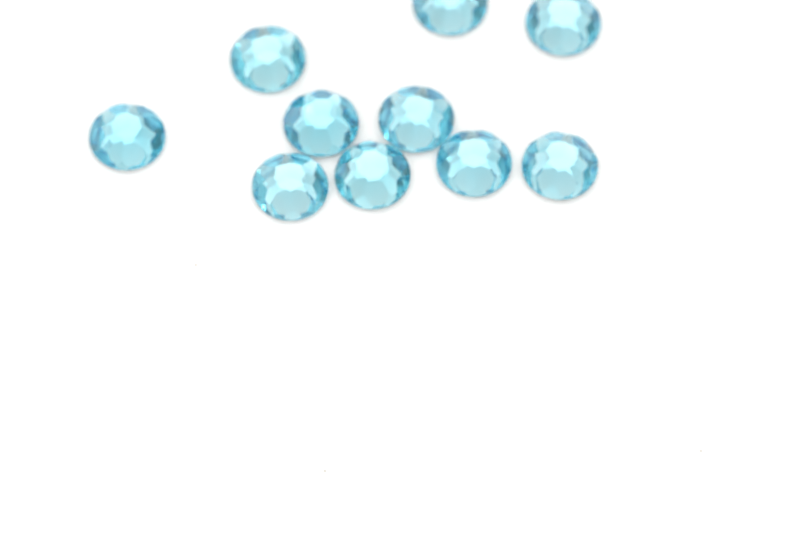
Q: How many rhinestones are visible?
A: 10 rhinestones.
